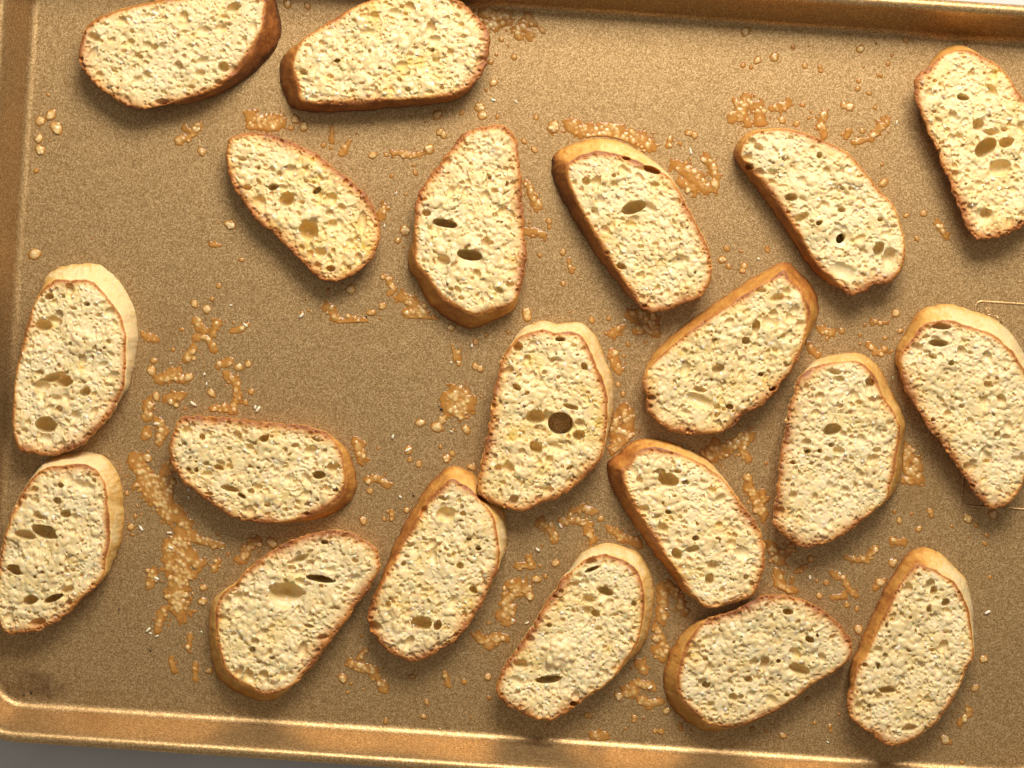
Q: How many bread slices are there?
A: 20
